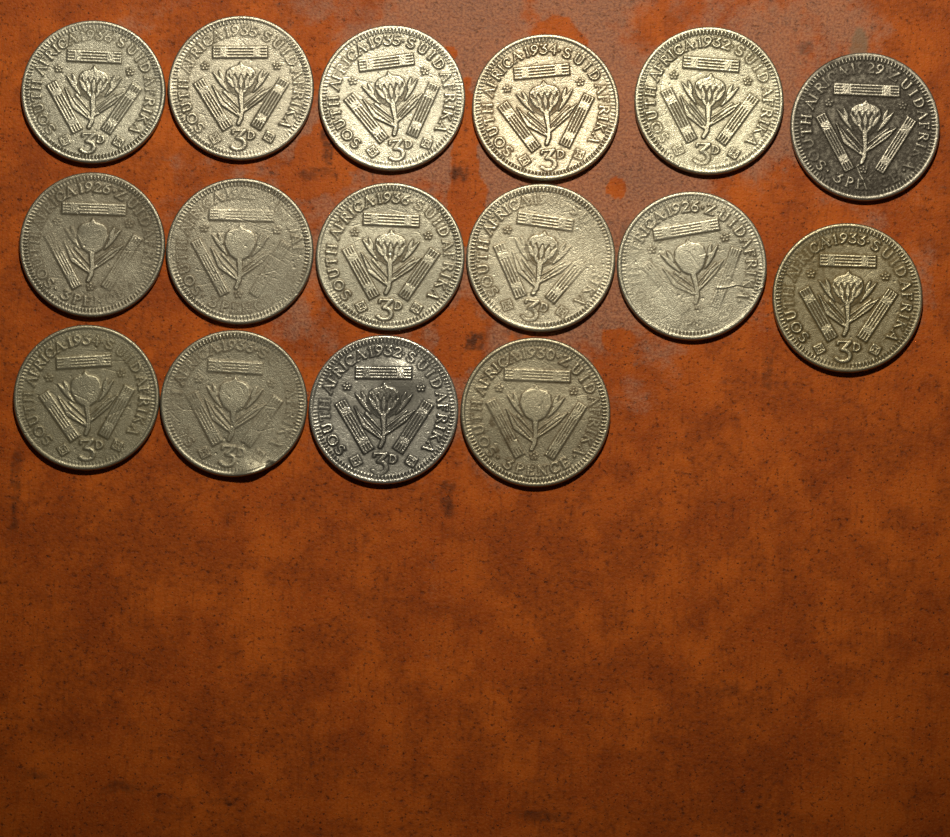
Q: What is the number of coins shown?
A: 16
